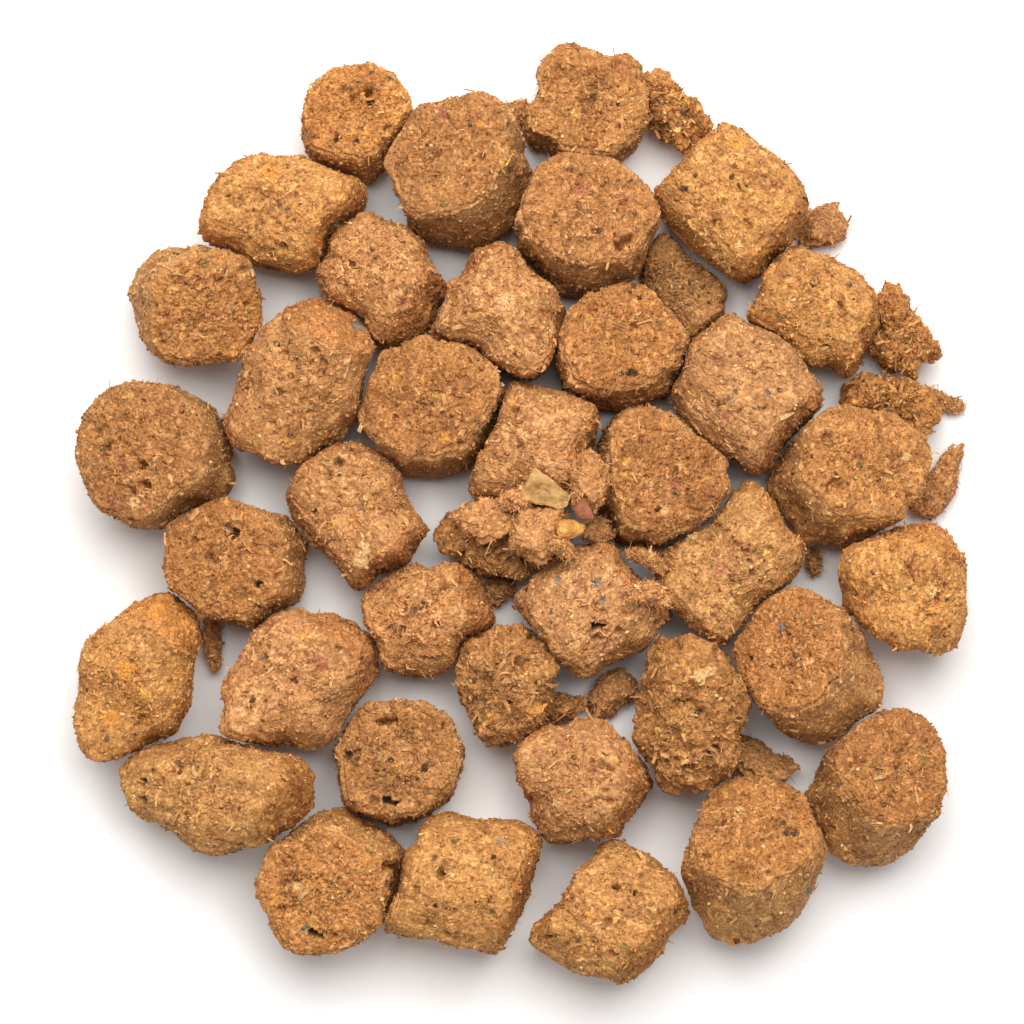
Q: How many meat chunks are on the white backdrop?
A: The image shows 42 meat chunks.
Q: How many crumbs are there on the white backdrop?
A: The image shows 18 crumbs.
